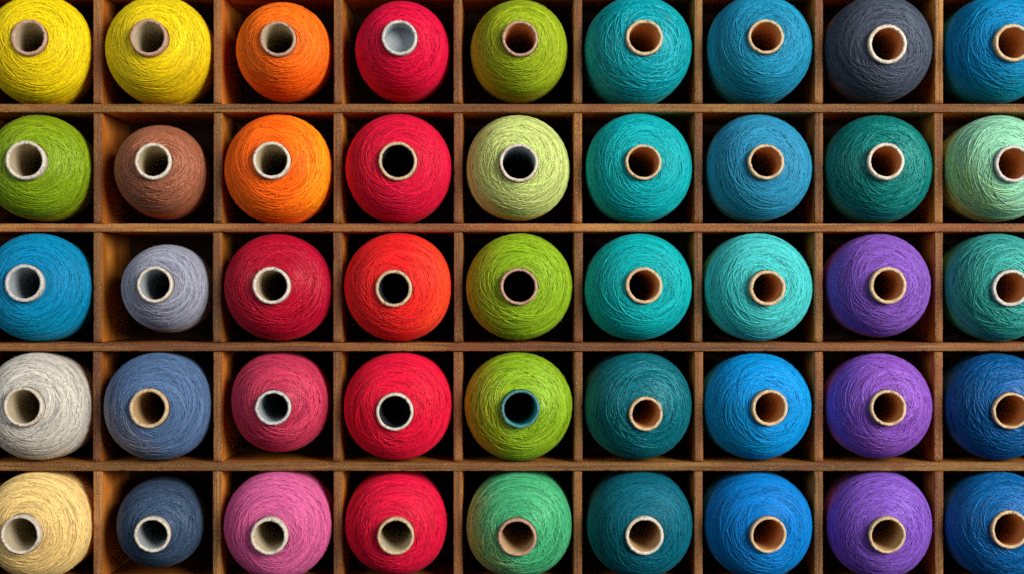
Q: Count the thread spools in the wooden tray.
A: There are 45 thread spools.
